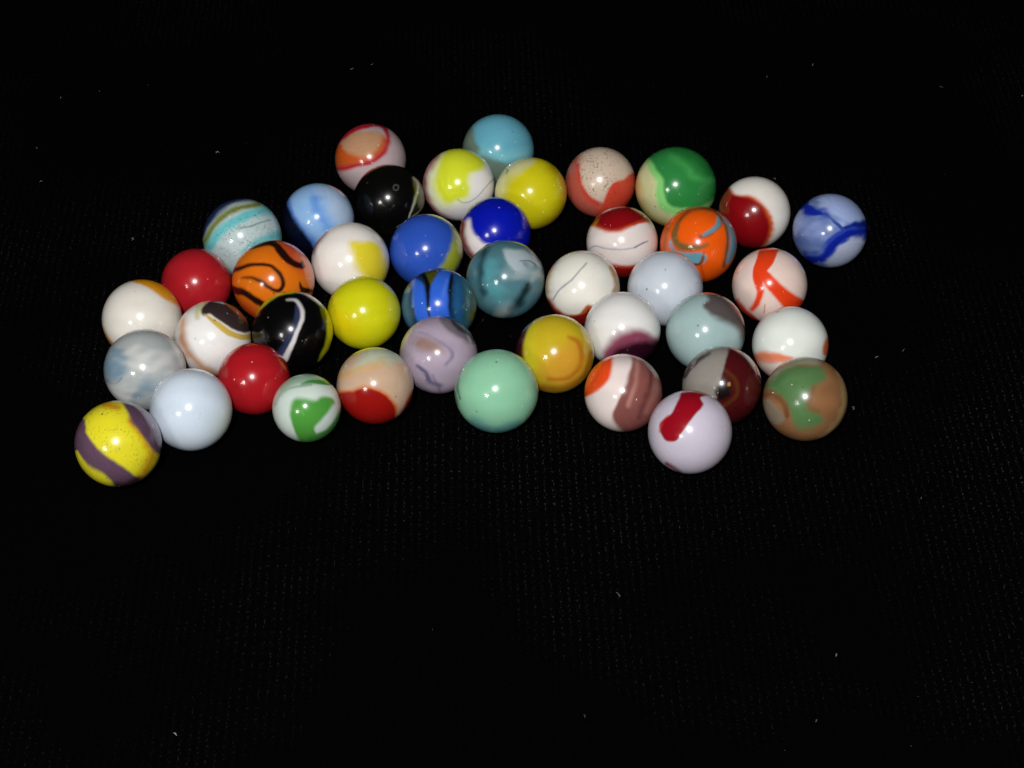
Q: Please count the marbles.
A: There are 43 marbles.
